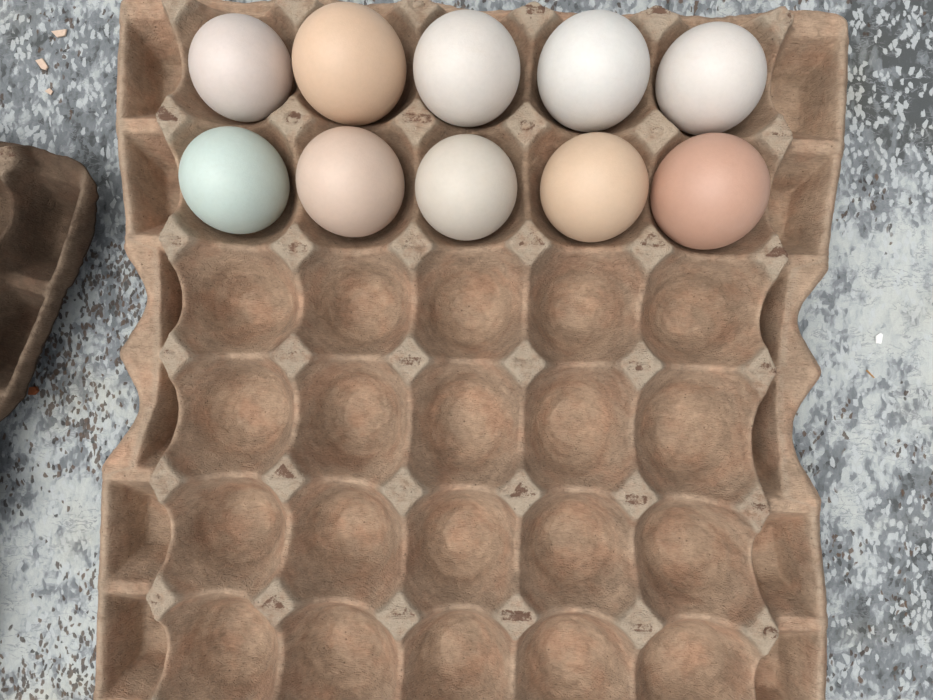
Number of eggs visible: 10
